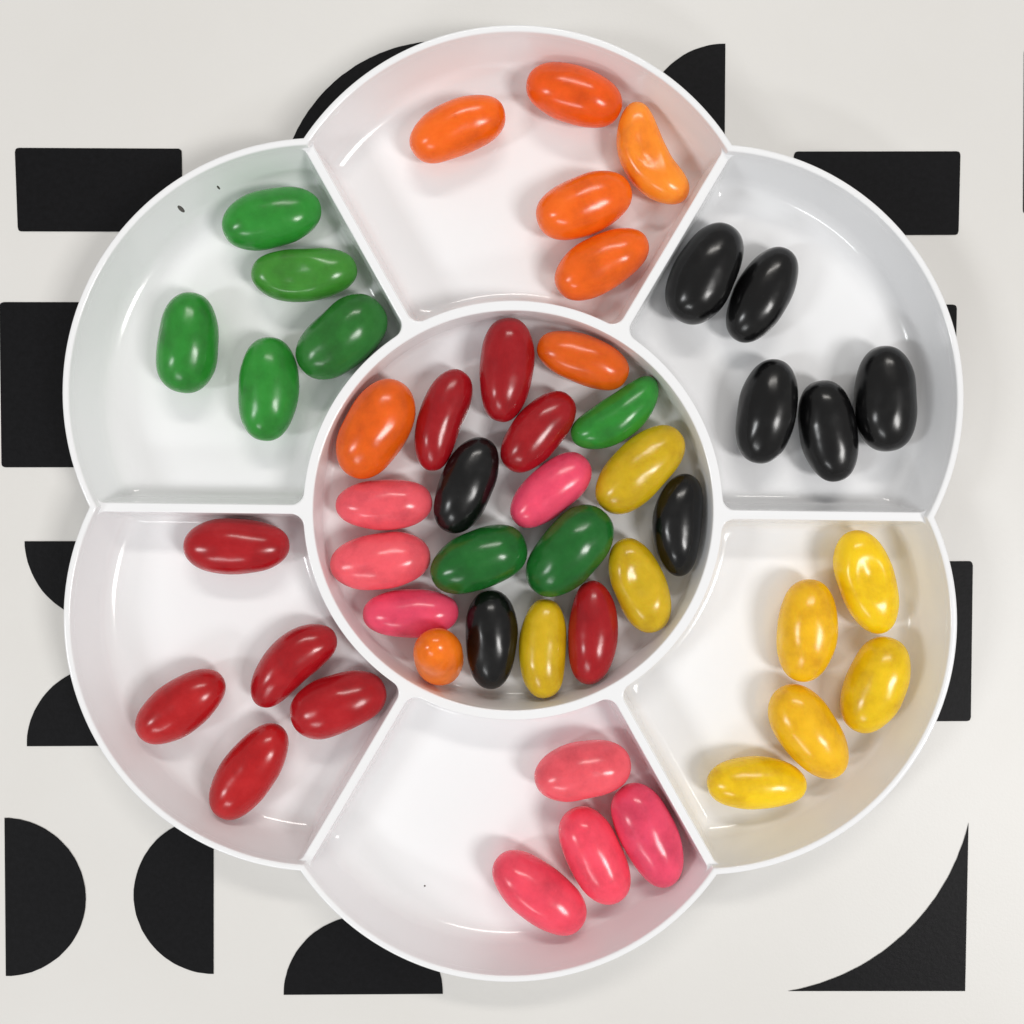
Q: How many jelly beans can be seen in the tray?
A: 49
